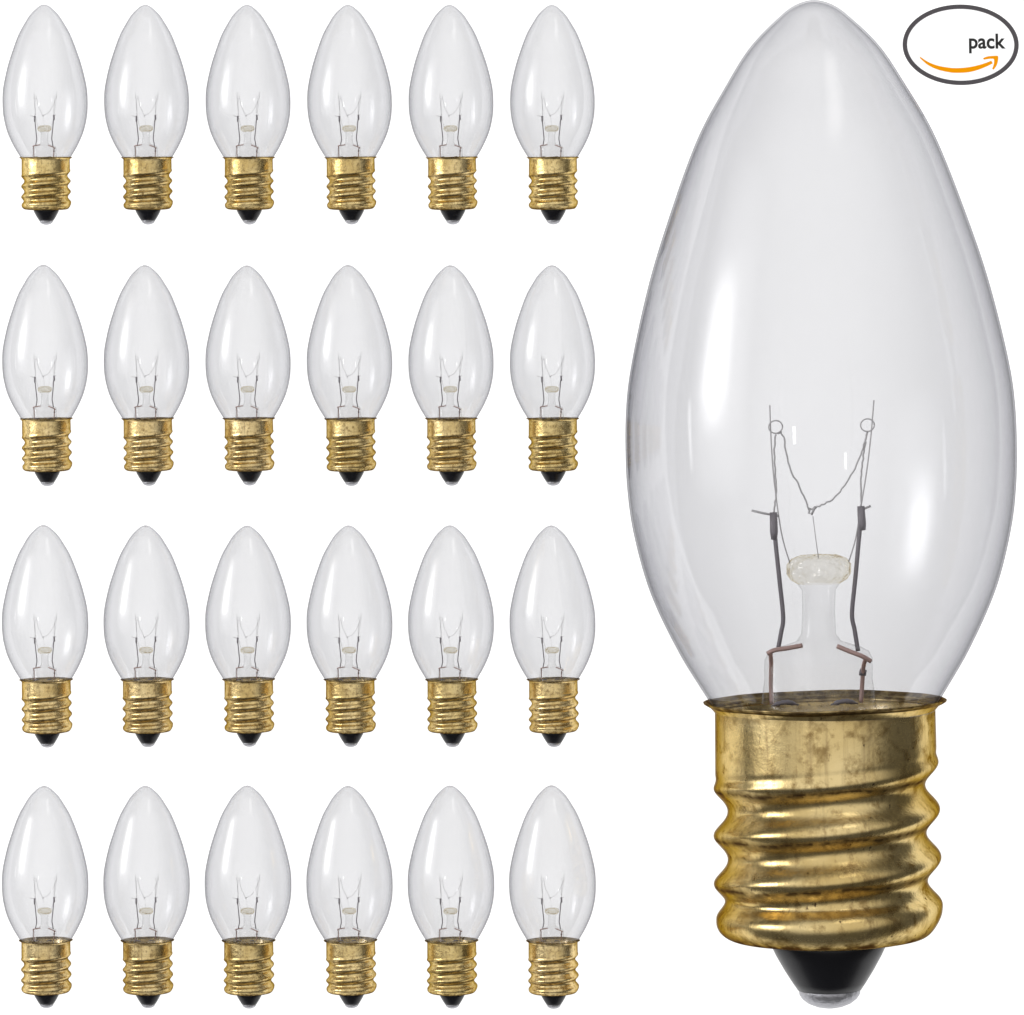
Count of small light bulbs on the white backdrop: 24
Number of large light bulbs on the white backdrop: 1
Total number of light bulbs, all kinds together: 25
